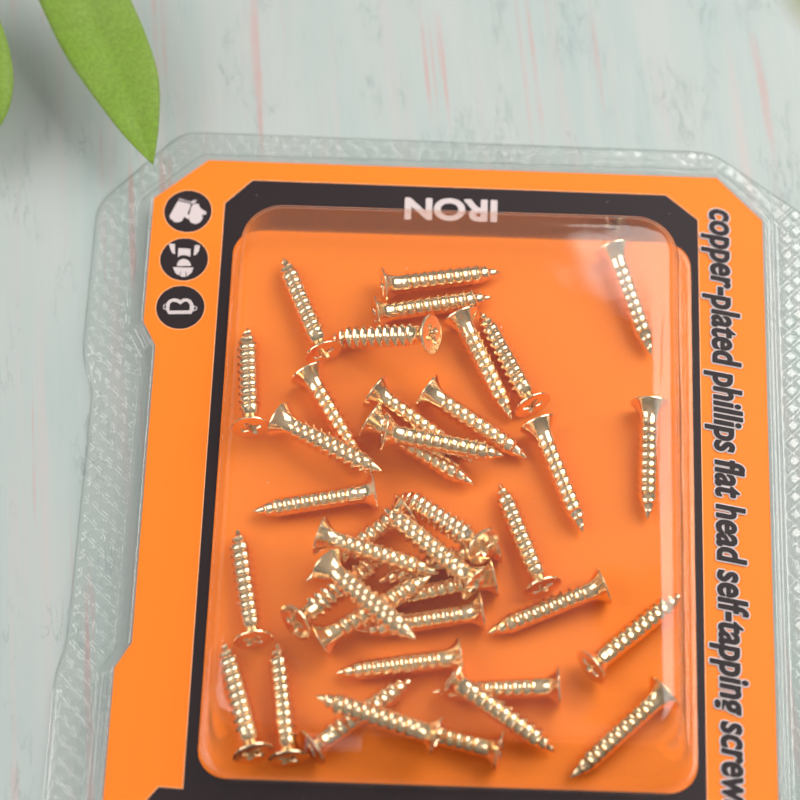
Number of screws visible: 40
